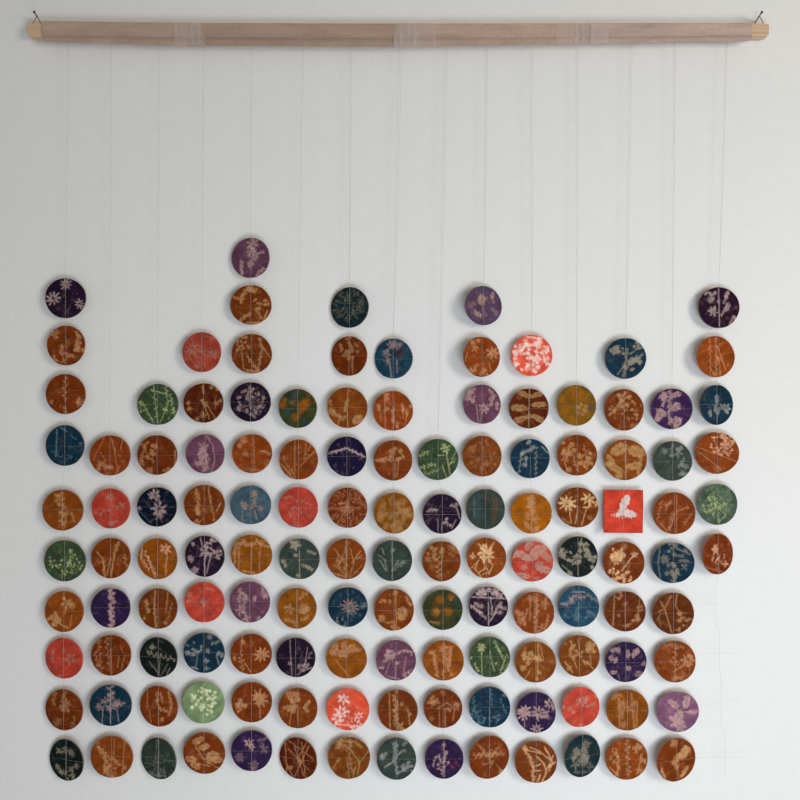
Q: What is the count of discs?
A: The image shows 128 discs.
